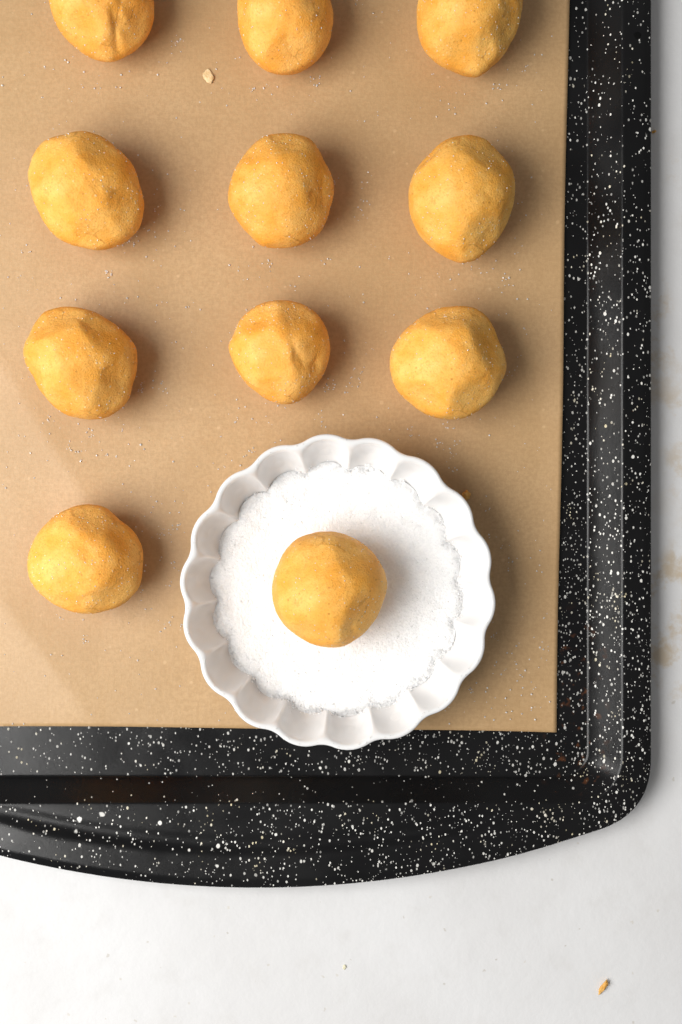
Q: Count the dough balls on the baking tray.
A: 11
